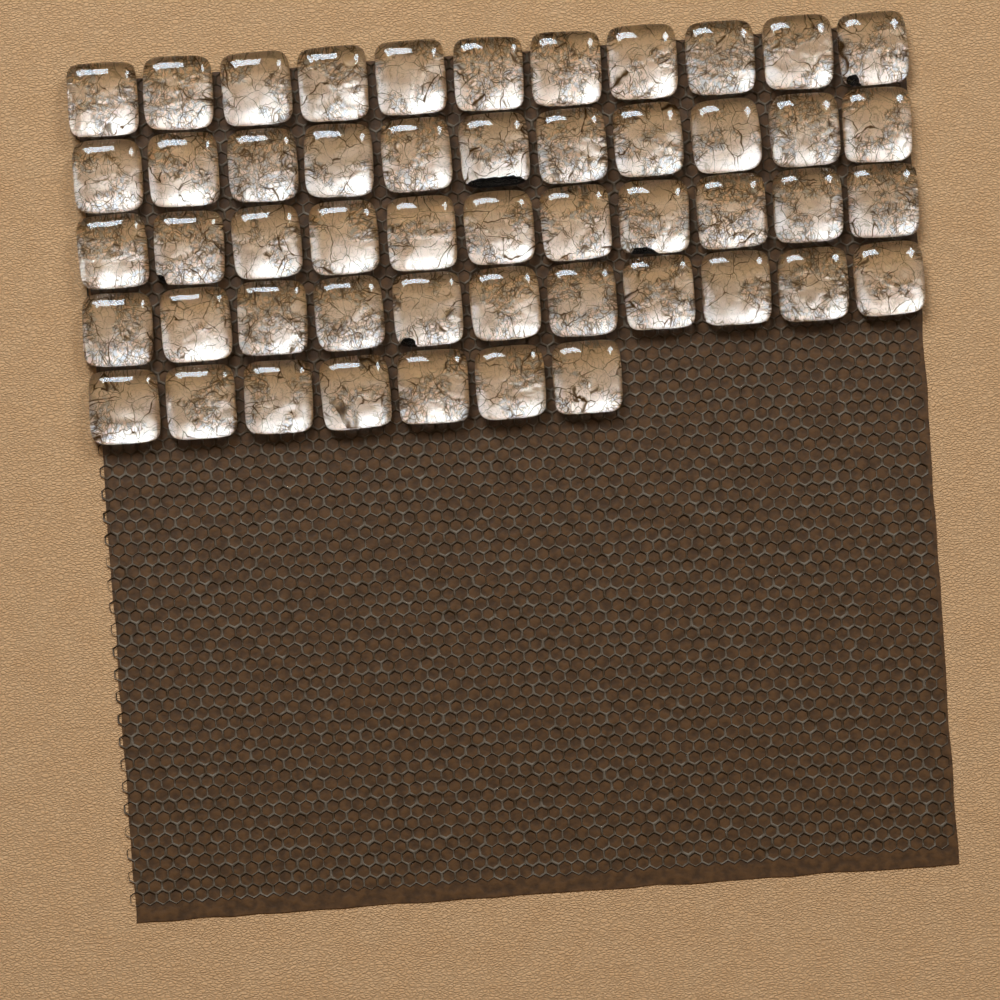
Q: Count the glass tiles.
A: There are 51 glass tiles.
